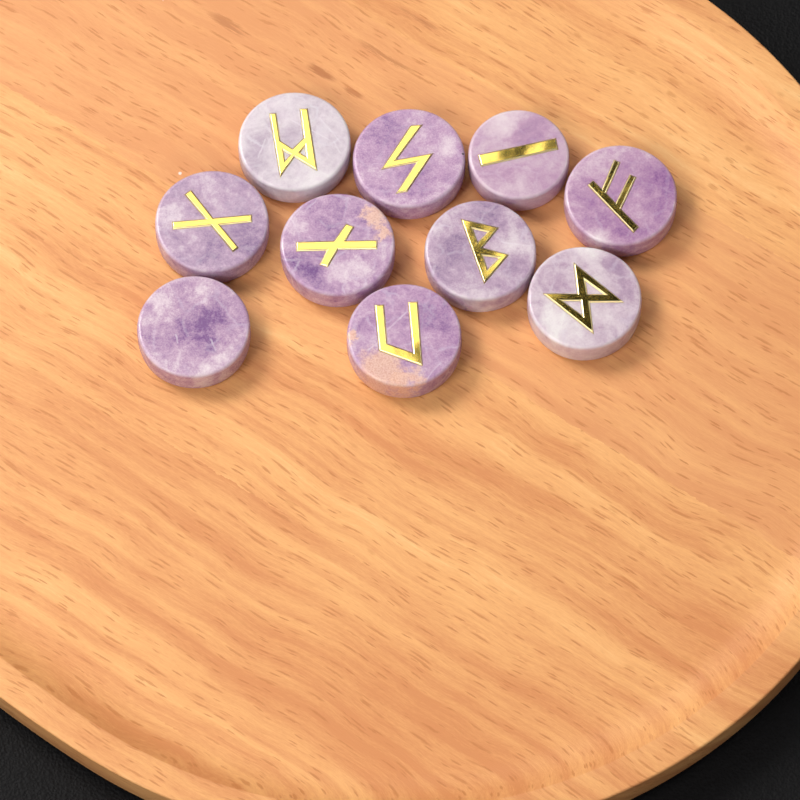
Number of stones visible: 10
